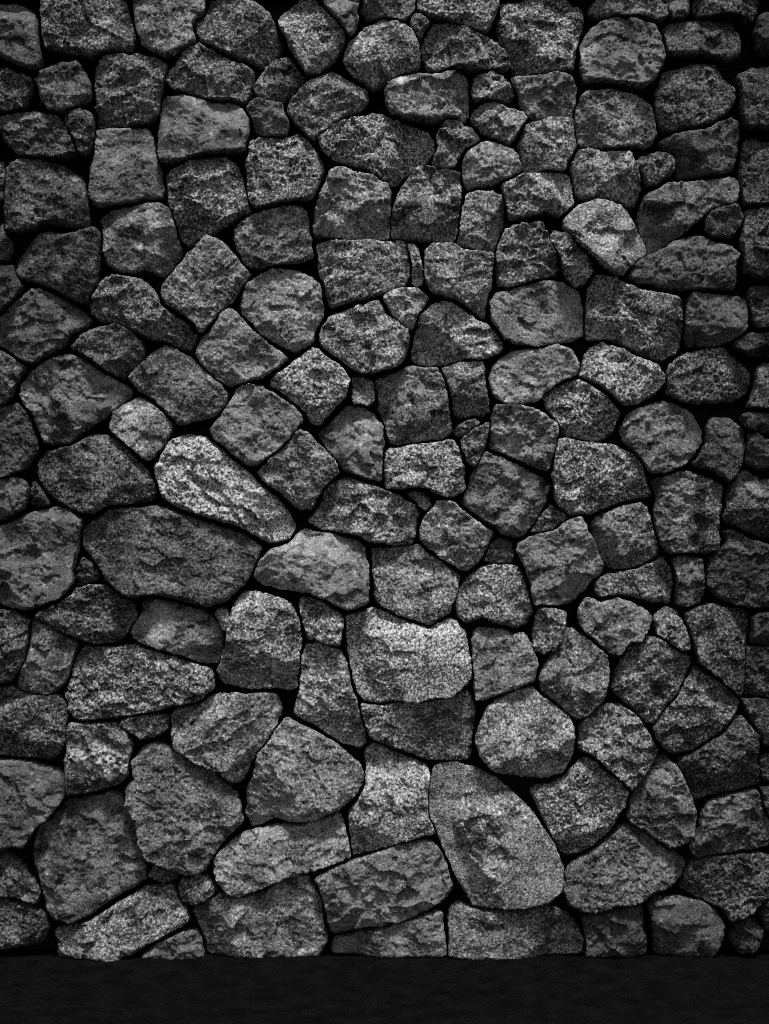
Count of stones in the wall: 188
